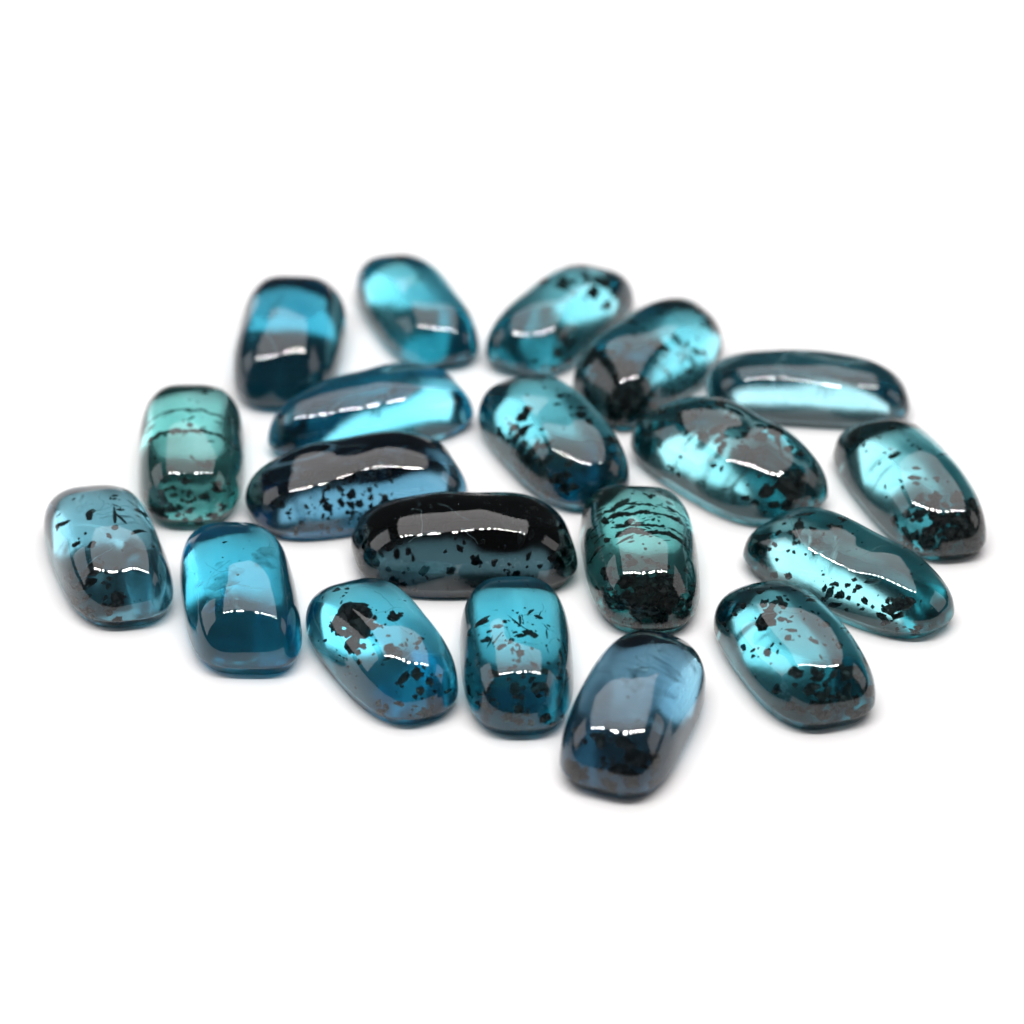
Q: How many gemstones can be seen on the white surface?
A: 20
